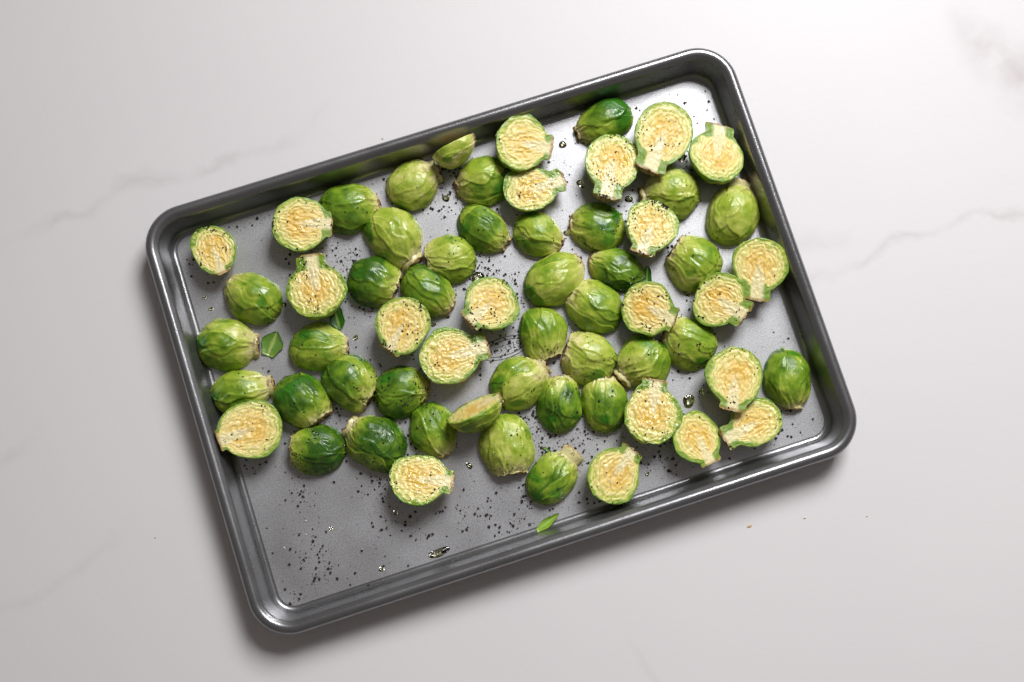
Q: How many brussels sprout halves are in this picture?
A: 61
